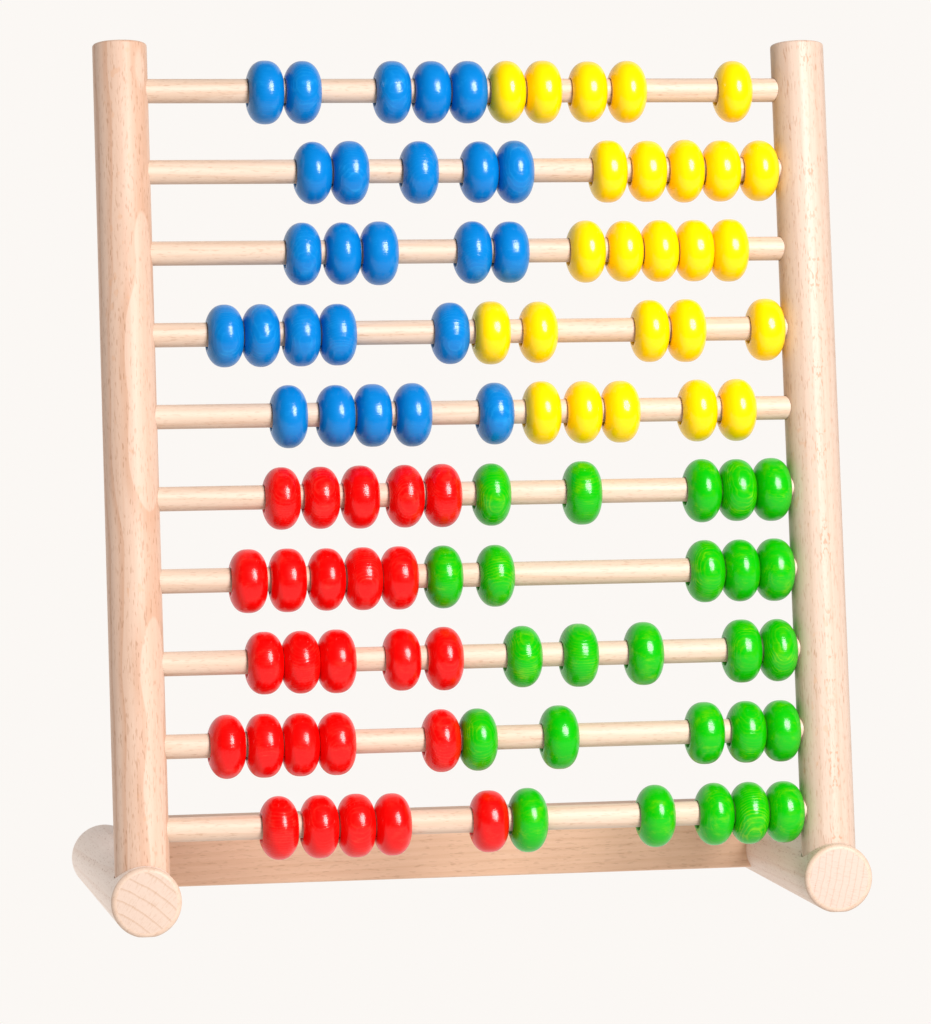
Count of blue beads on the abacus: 25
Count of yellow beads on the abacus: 25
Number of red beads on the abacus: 25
